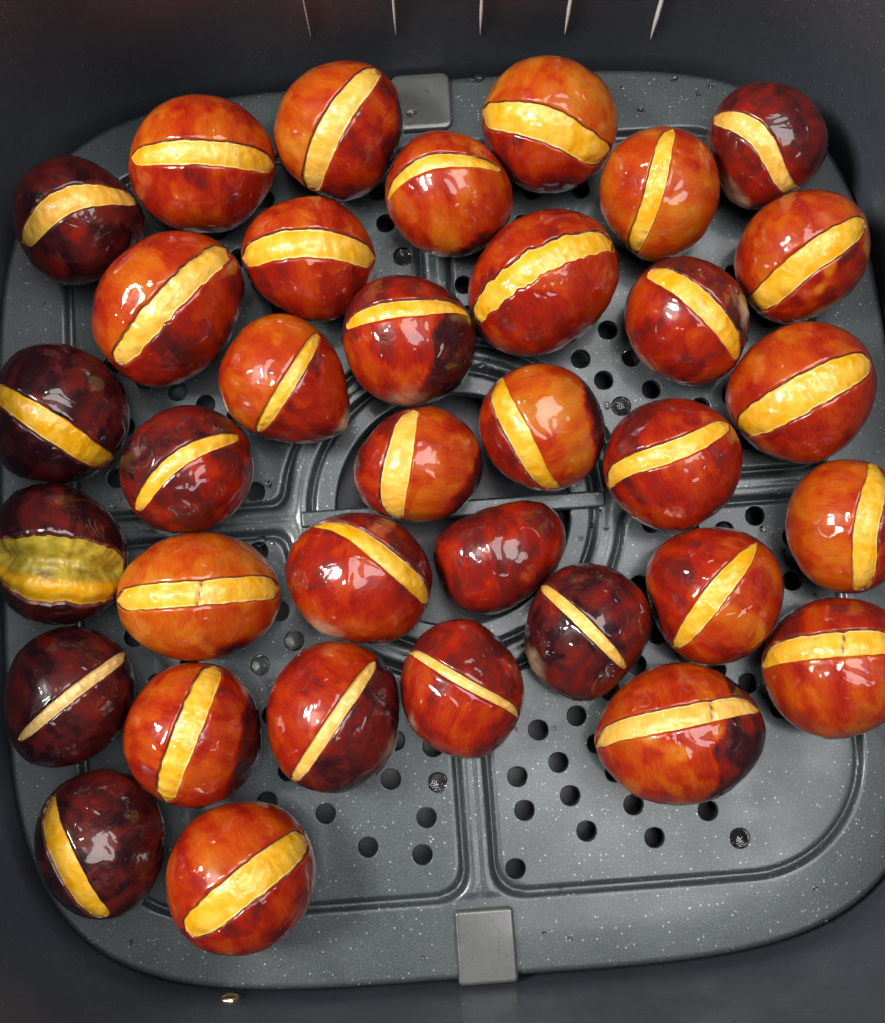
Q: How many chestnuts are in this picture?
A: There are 35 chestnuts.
